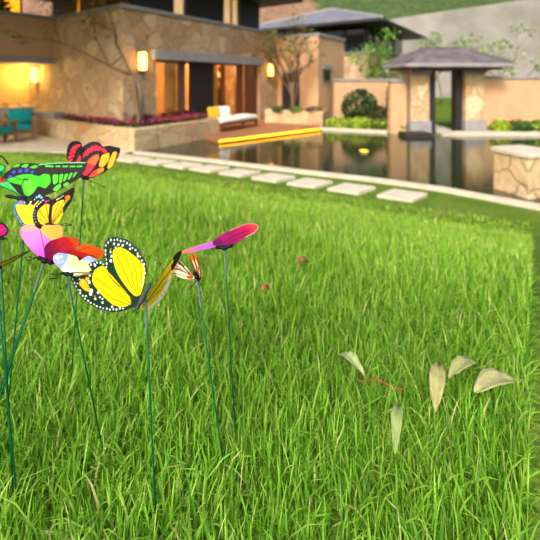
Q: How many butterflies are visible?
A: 10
